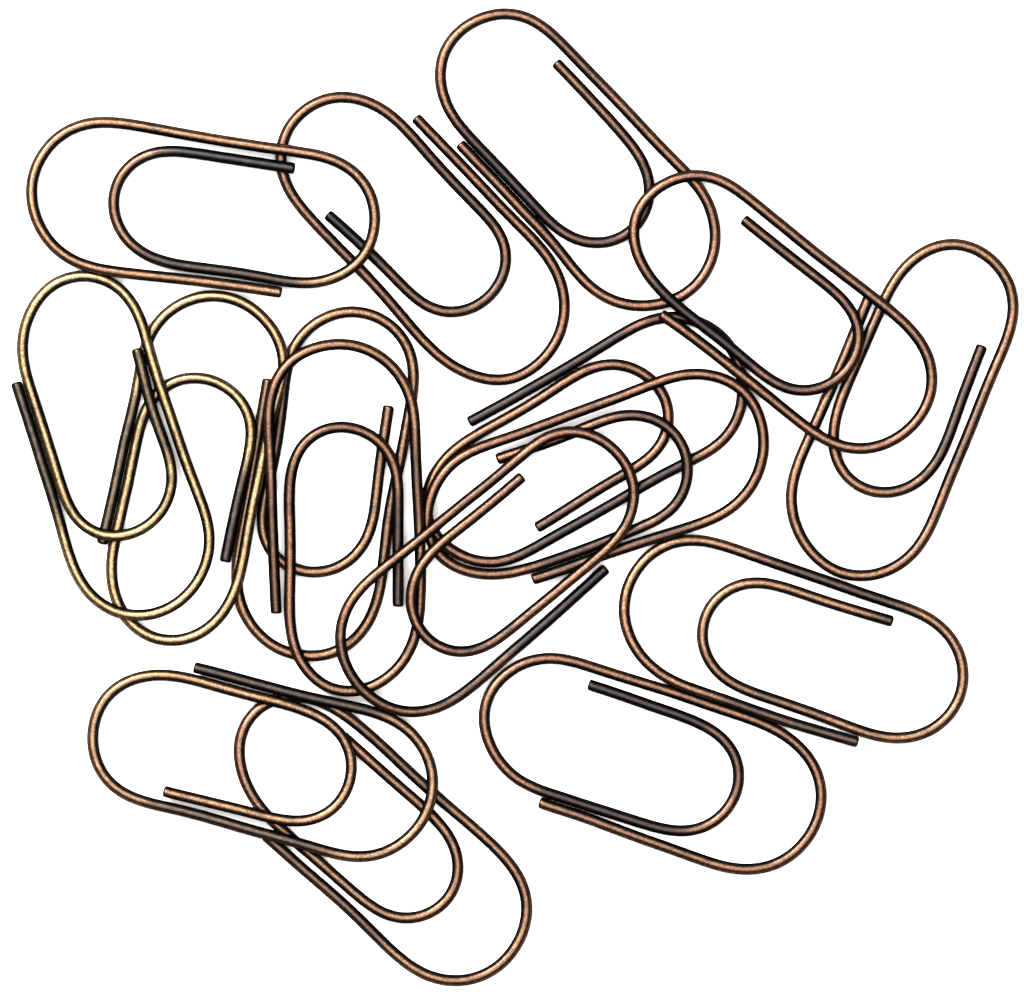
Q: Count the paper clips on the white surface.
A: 16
